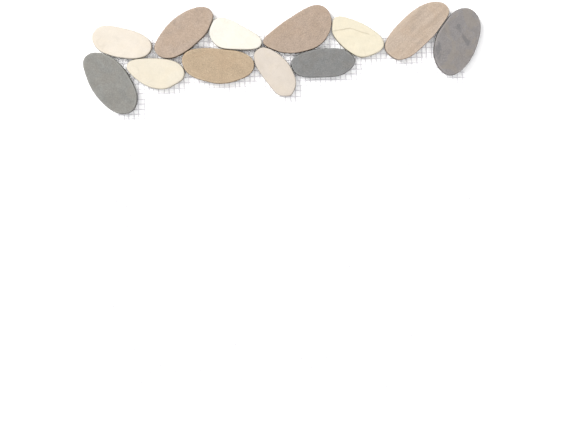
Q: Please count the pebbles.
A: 12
